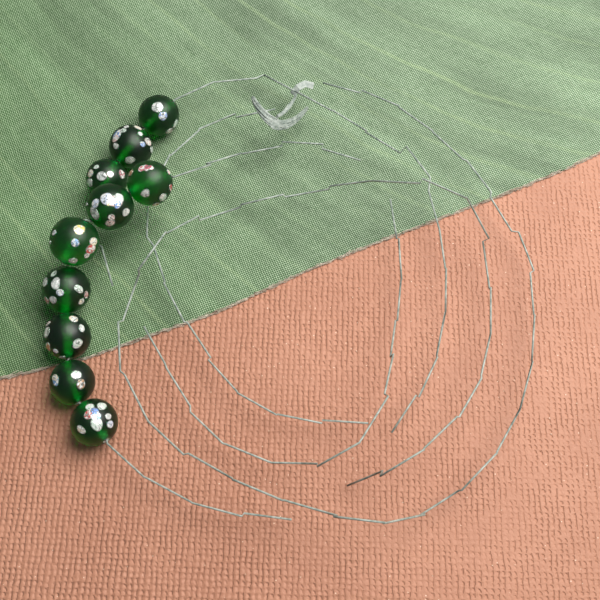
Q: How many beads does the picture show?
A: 10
